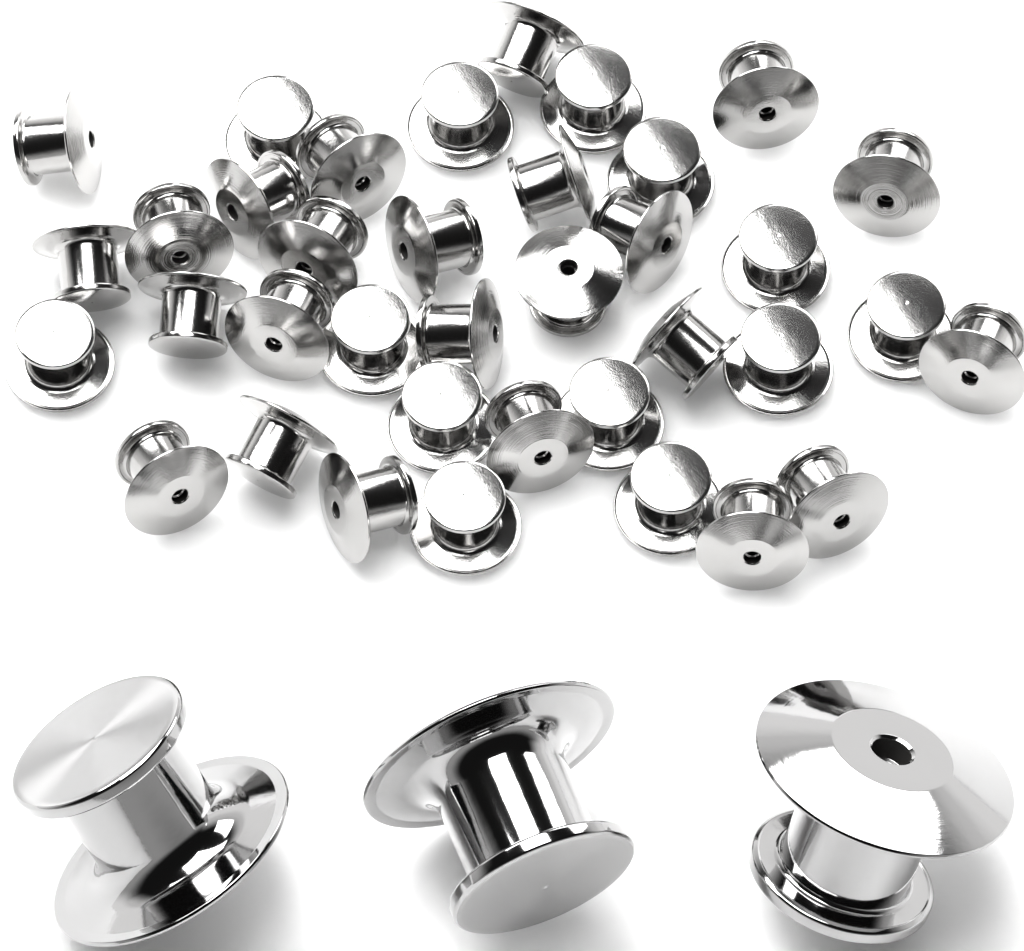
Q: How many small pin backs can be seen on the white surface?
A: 37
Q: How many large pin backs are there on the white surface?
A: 3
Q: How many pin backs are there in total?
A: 40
